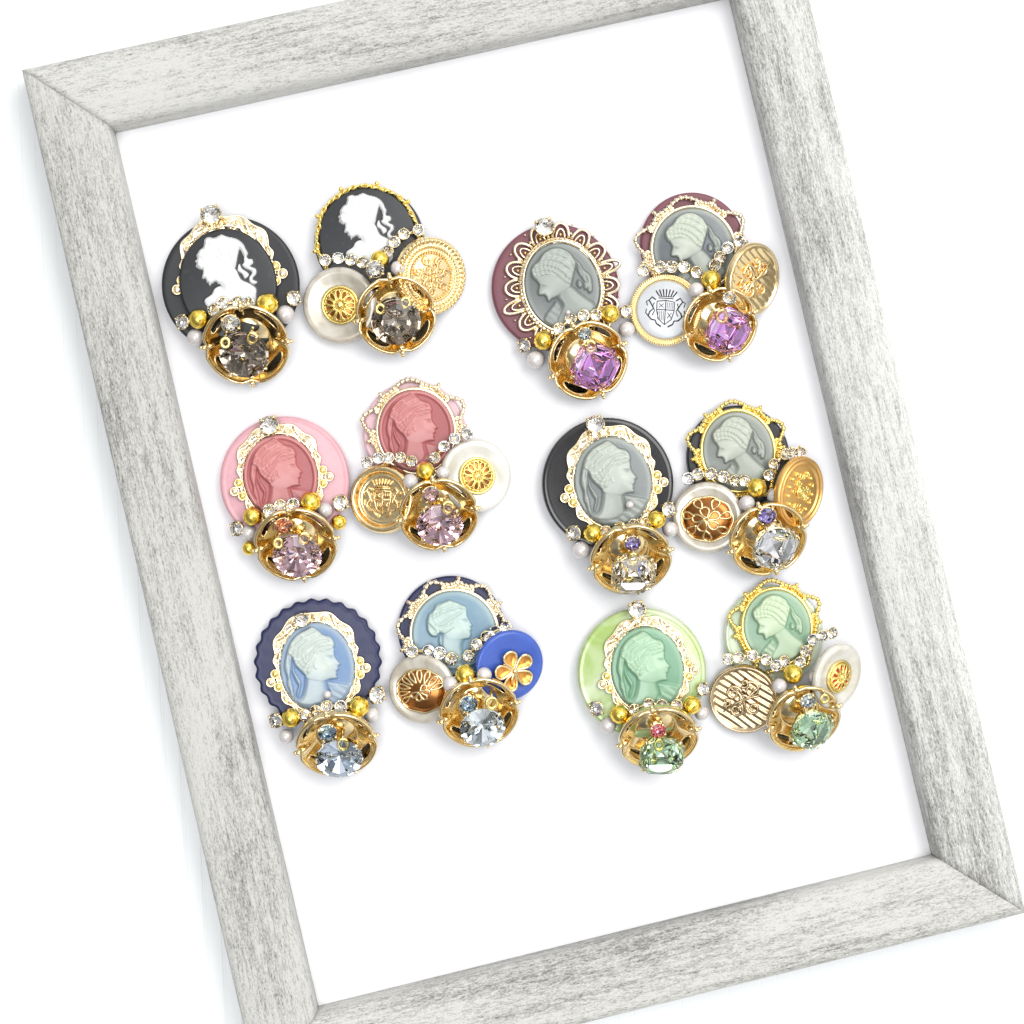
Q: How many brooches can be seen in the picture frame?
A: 12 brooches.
